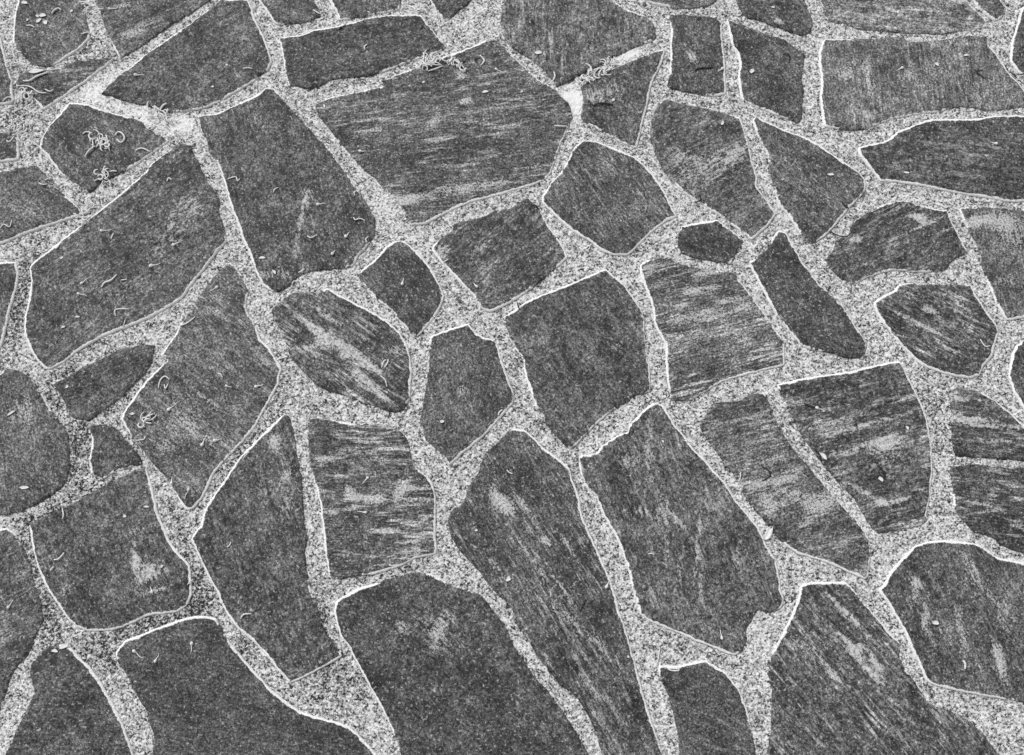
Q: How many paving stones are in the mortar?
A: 62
